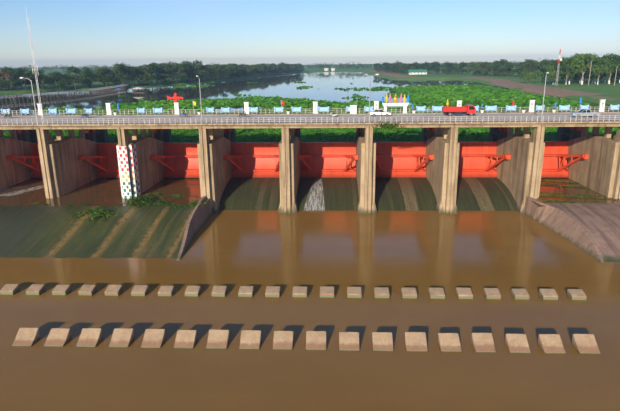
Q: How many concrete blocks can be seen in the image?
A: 40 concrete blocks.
